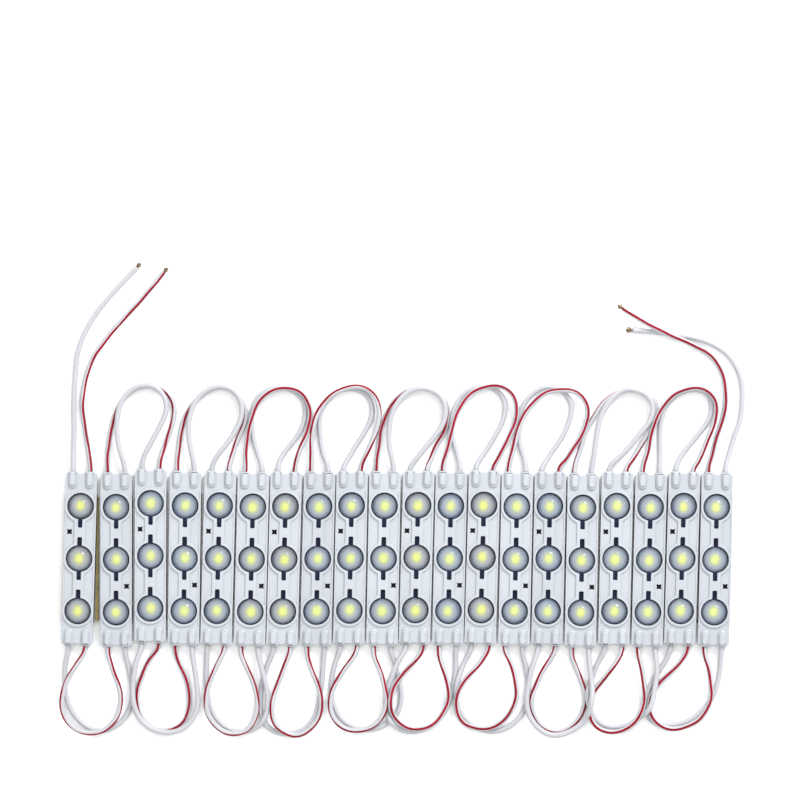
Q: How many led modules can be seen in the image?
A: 20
